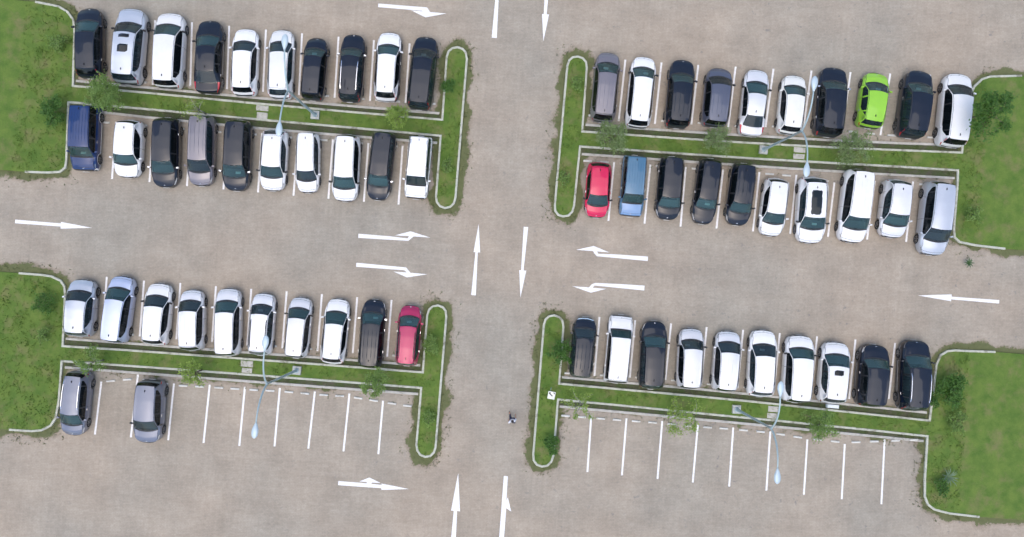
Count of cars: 62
